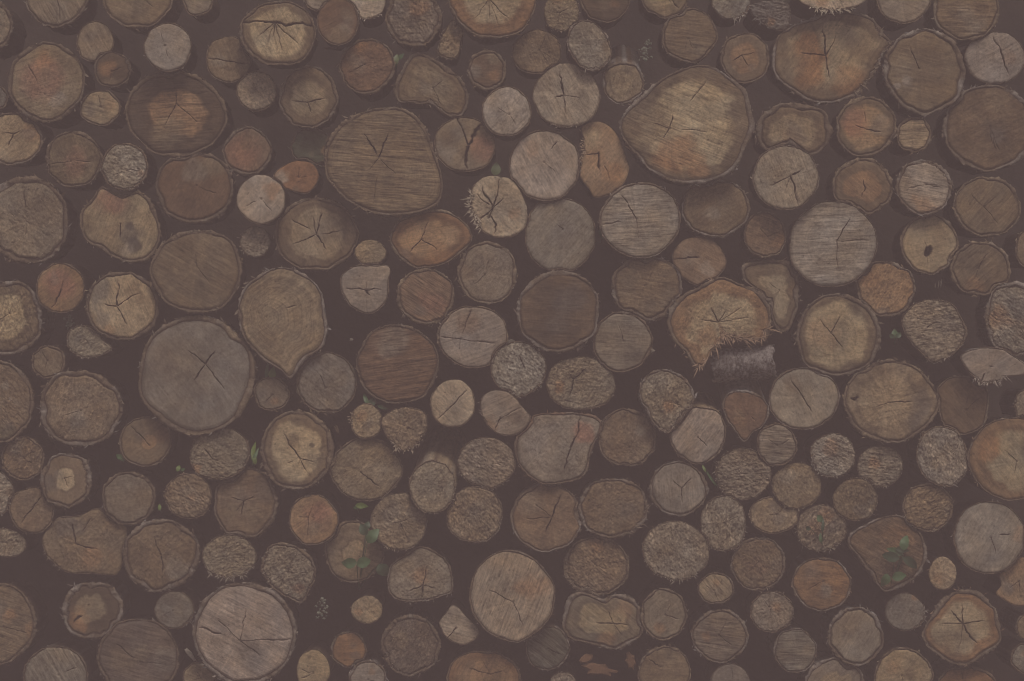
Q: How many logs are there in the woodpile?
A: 200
